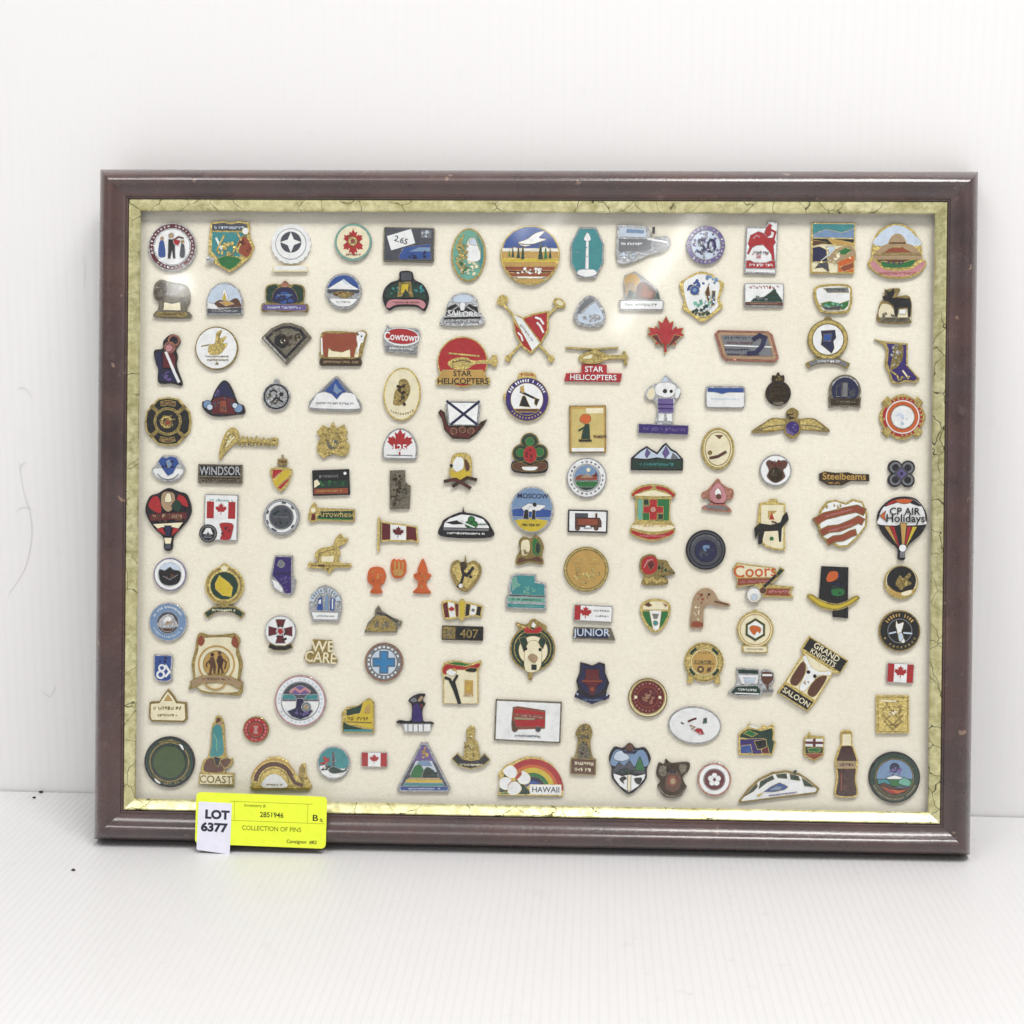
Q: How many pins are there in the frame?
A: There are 145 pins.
